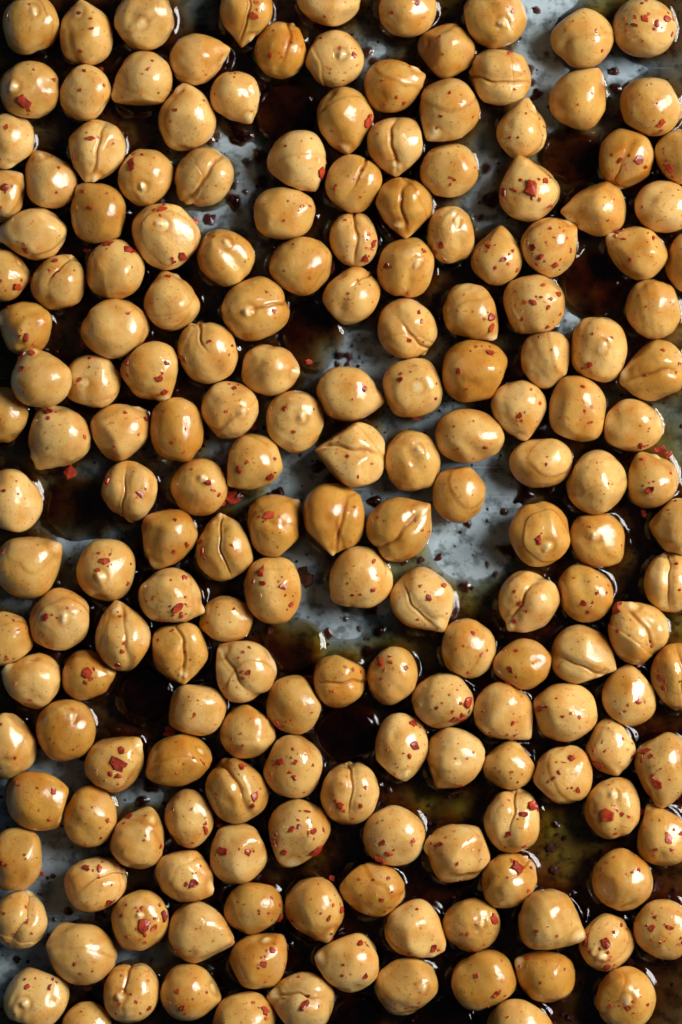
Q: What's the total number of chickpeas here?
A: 190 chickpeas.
